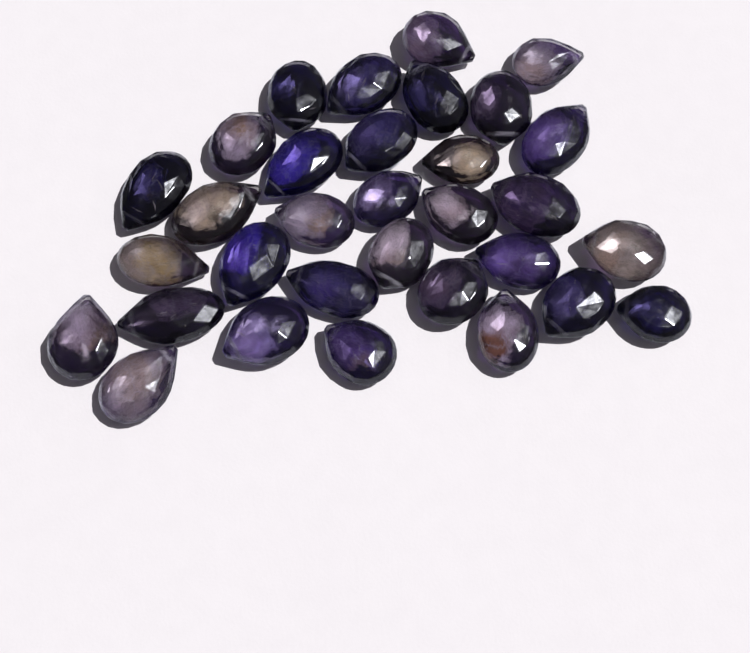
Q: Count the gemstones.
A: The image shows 32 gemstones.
